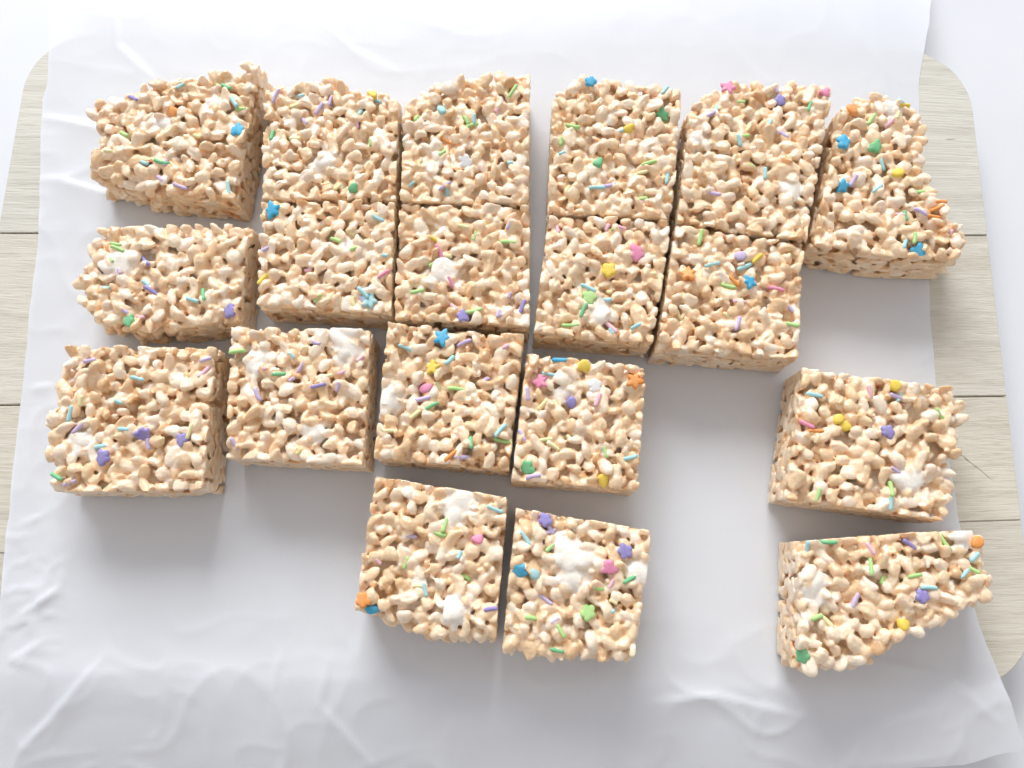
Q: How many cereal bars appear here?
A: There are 19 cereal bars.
